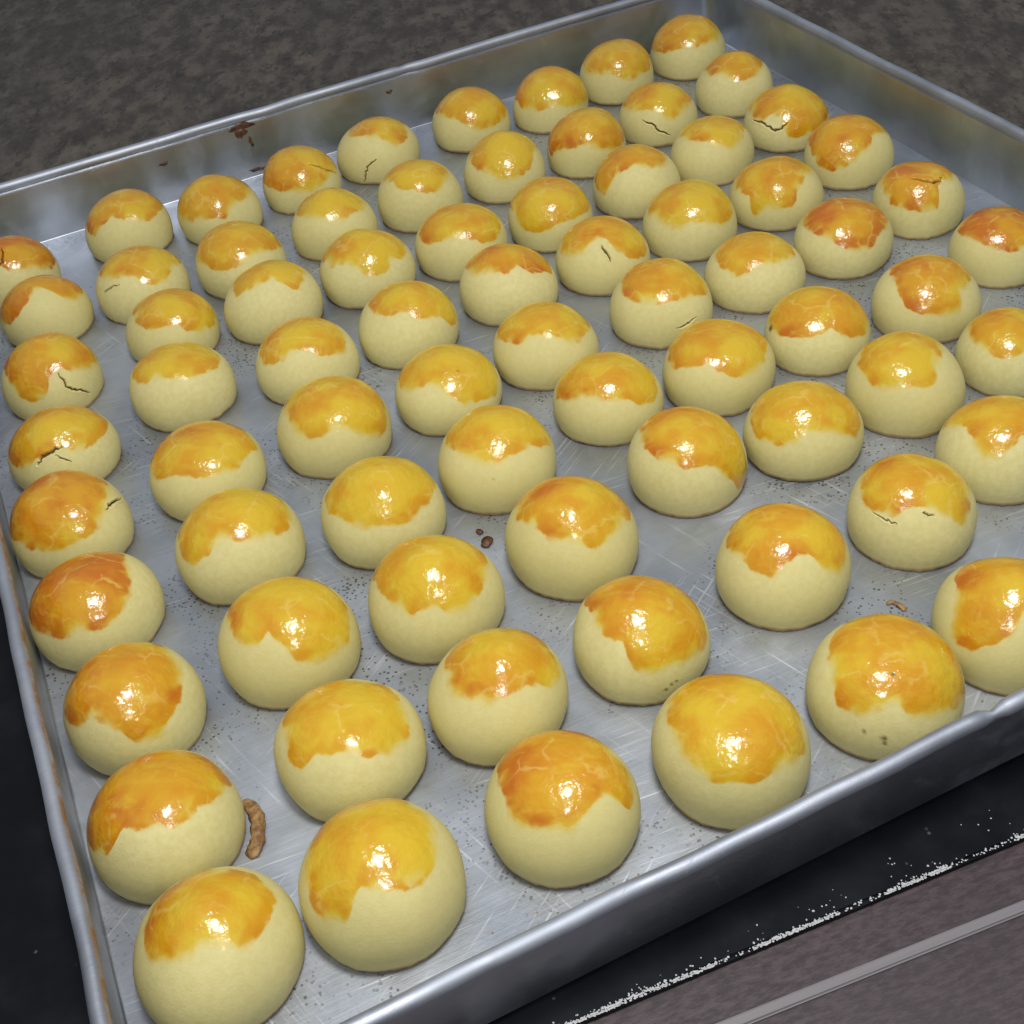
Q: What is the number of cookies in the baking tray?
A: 75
